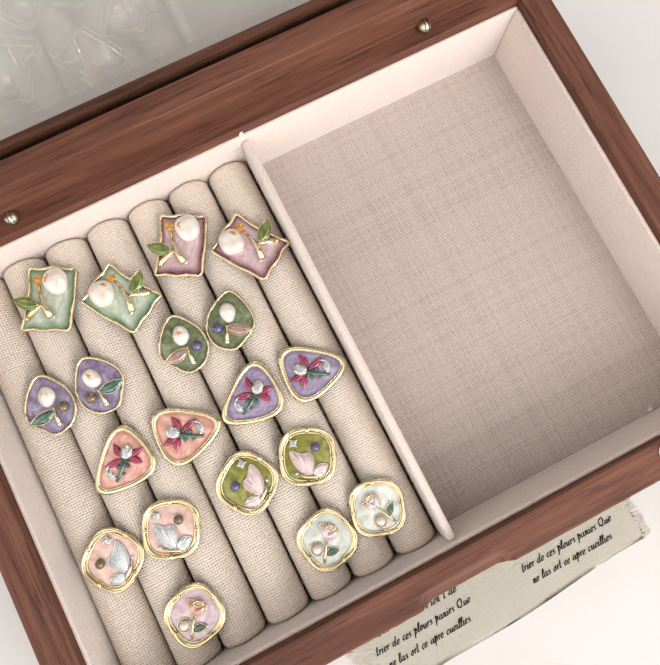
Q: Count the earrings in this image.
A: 19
